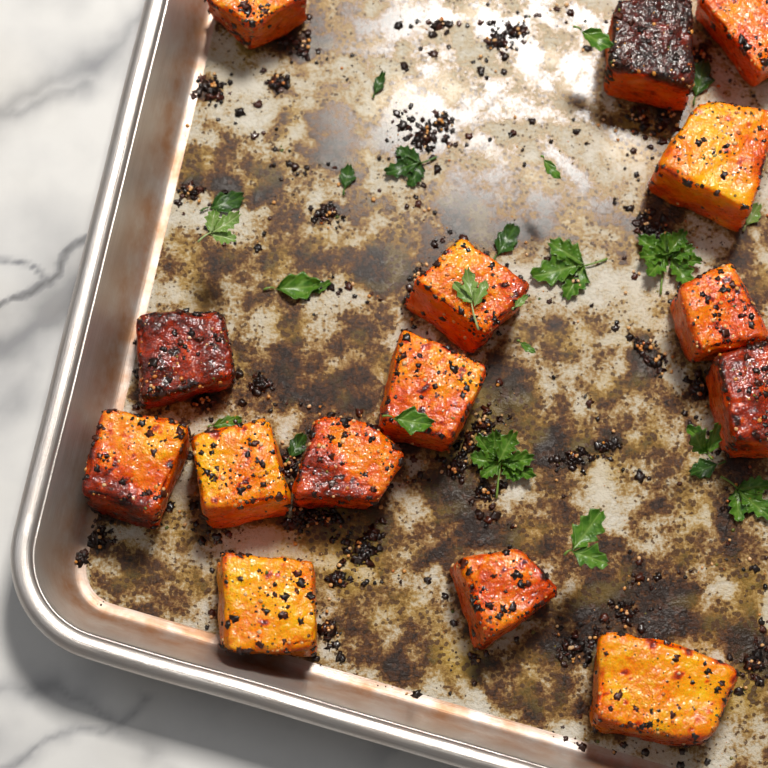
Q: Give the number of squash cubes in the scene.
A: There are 15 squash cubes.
